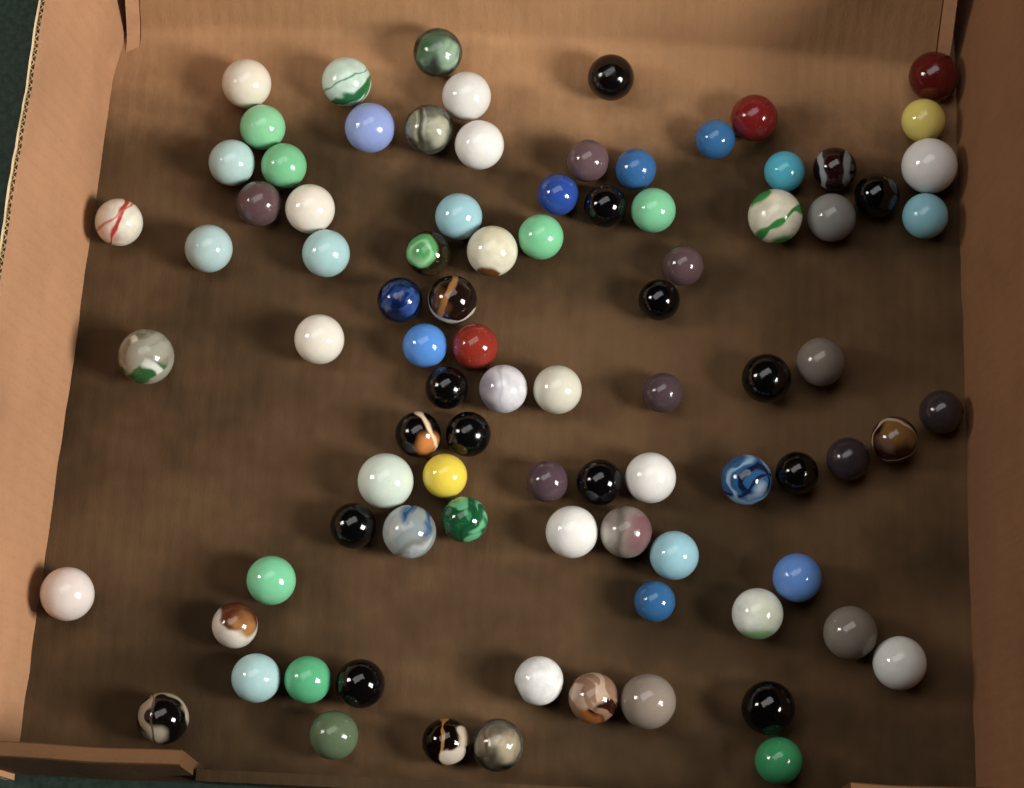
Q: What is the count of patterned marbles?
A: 25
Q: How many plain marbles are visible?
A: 63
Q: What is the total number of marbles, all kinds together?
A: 88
